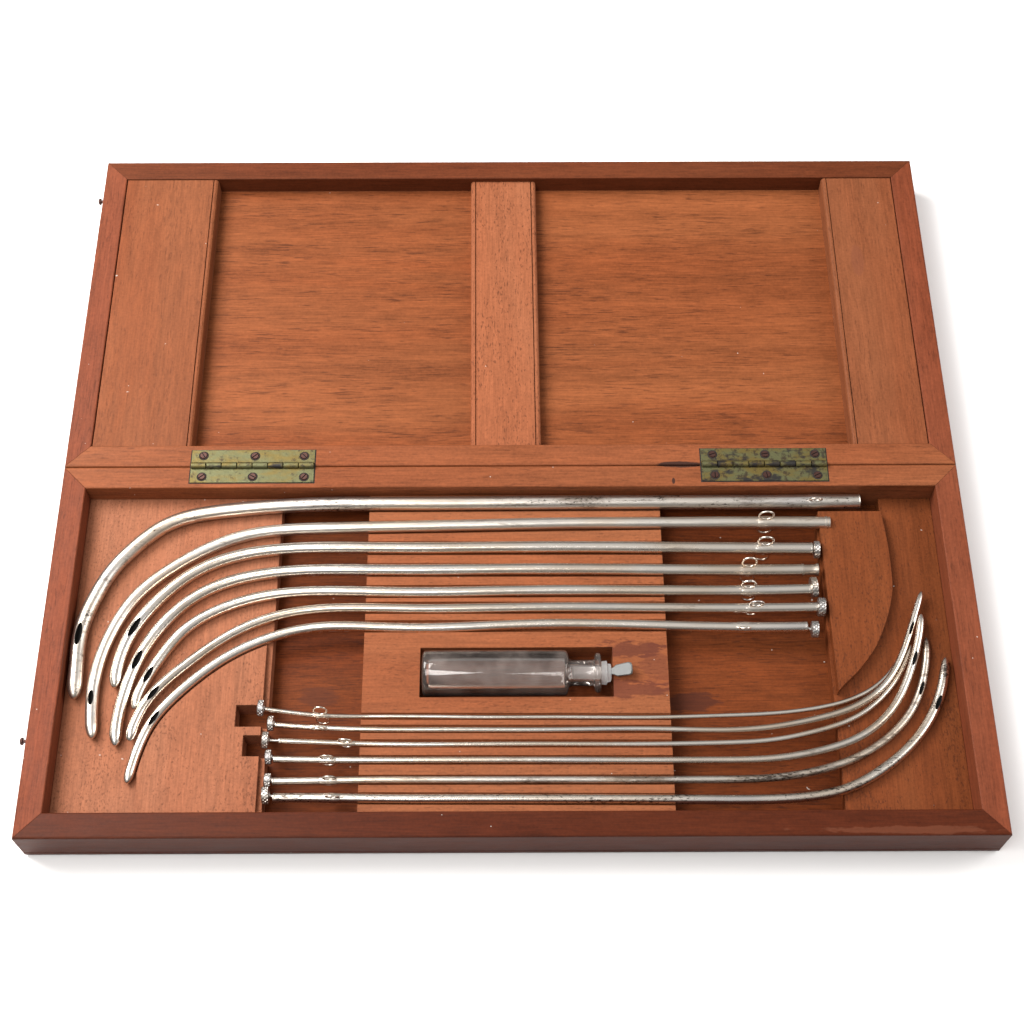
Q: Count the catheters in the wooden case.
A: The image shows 13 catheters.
